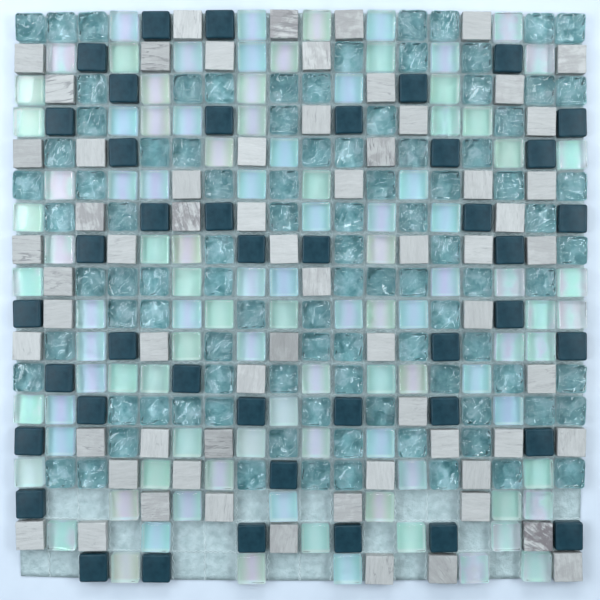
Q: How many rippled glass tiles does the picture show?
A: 96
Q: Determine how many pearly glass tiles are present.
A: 101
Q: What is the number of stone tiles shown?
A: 65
